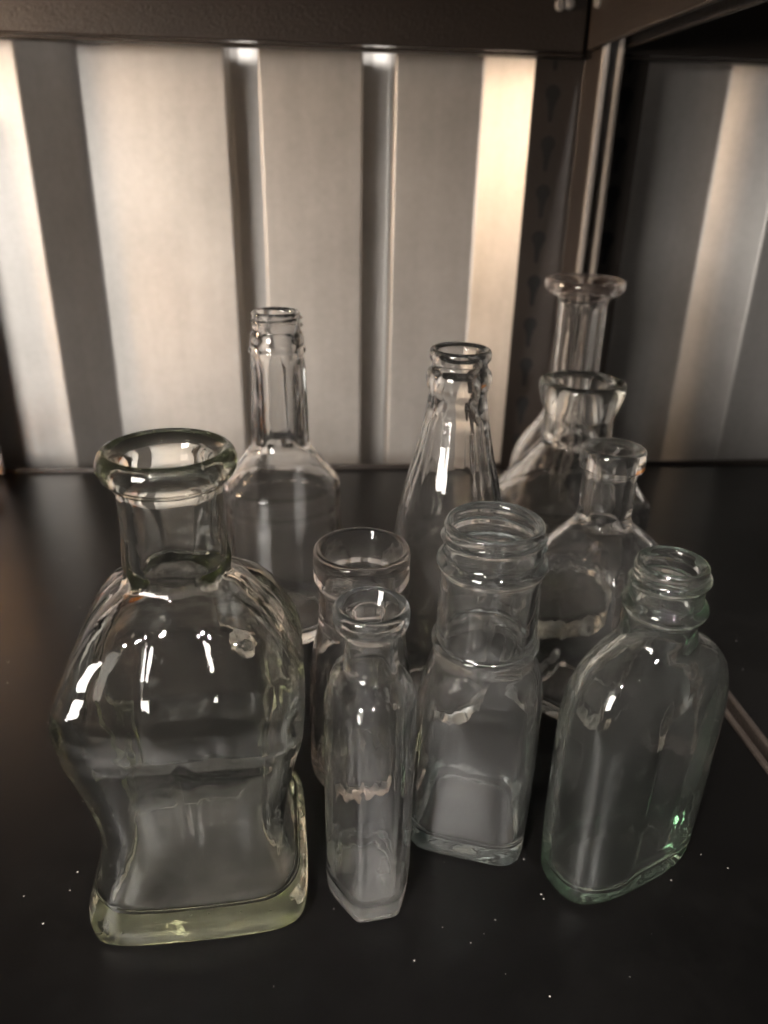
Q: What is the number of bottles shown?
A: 10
